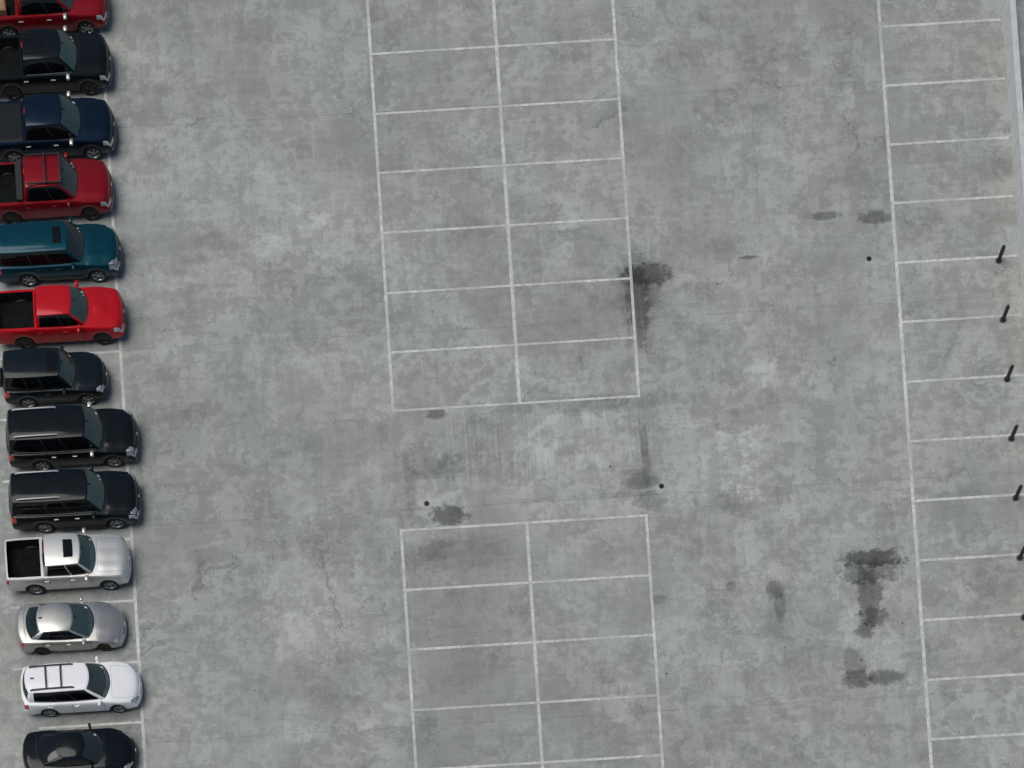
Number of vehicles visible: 13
